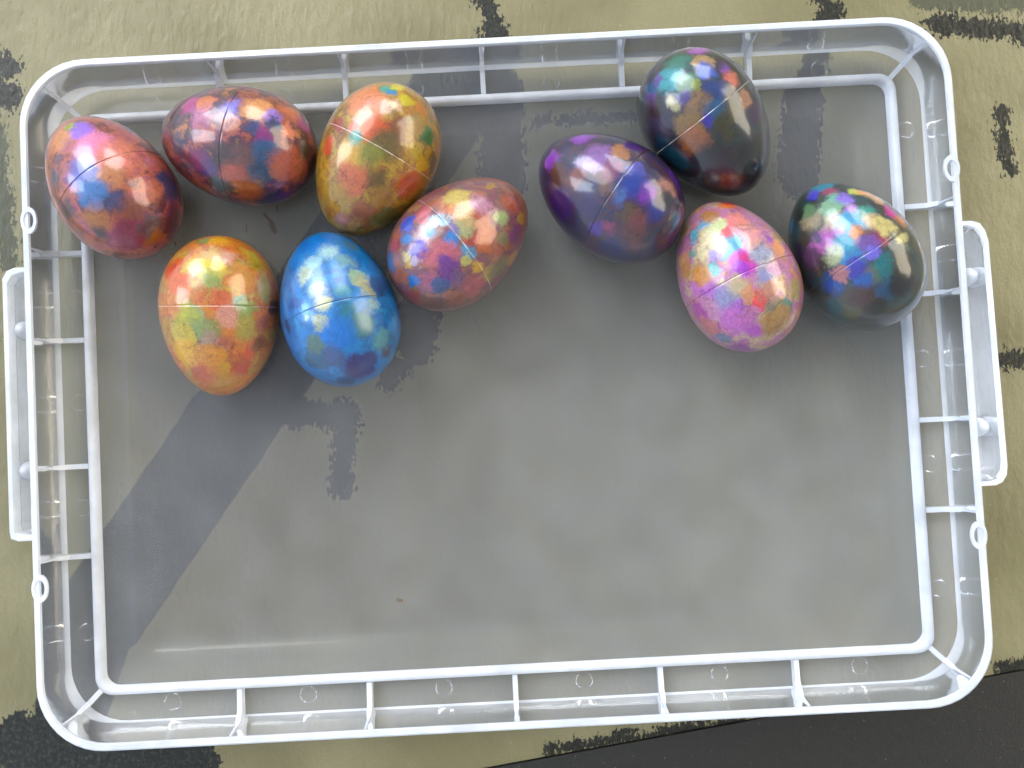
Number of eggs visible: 10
